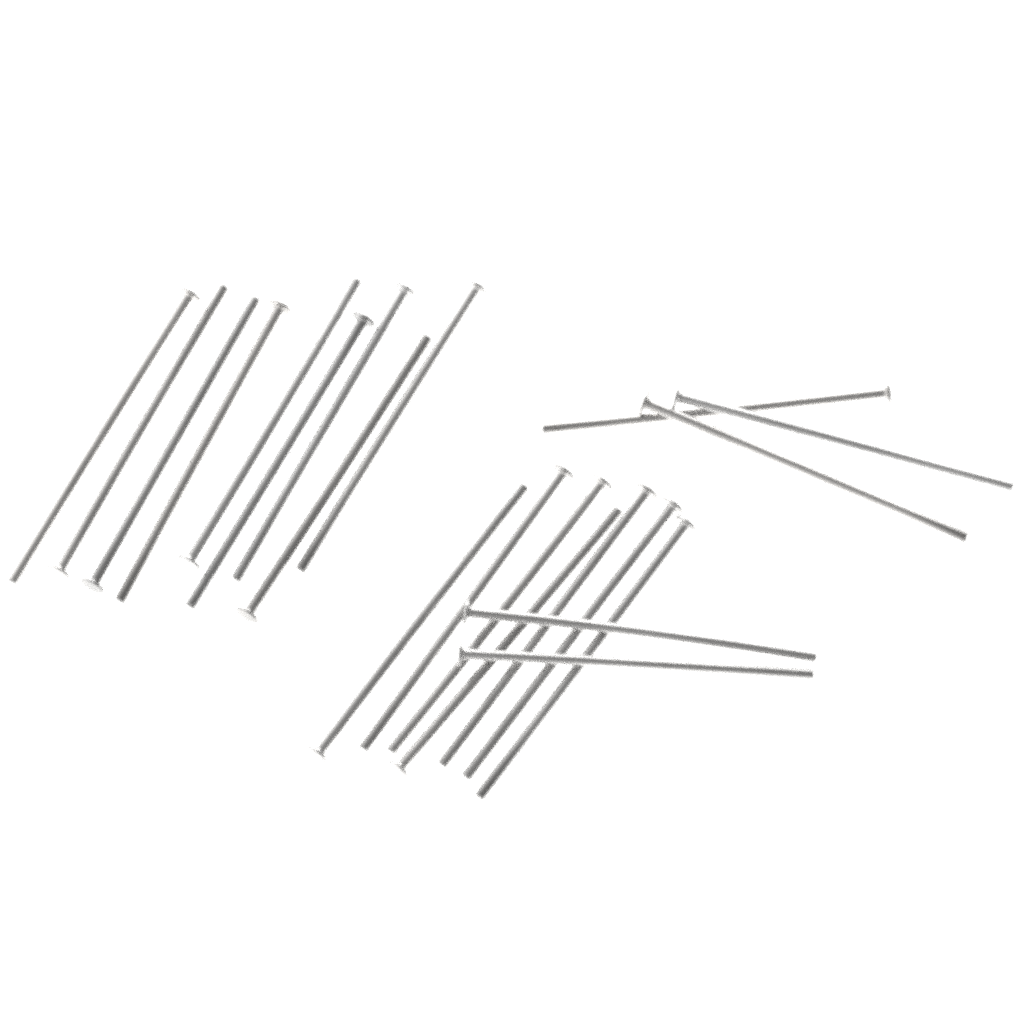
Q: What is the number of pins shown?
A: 21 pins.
